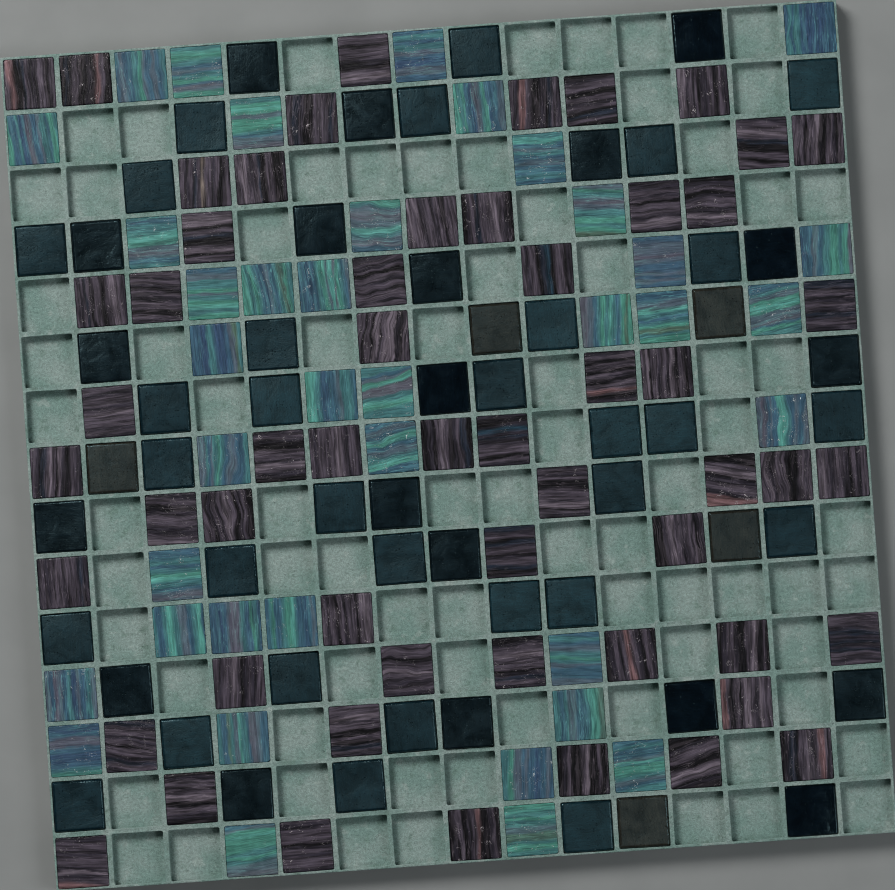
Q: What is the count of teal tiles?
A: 38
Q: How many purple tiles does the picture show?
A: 56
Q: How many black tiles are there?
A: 56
